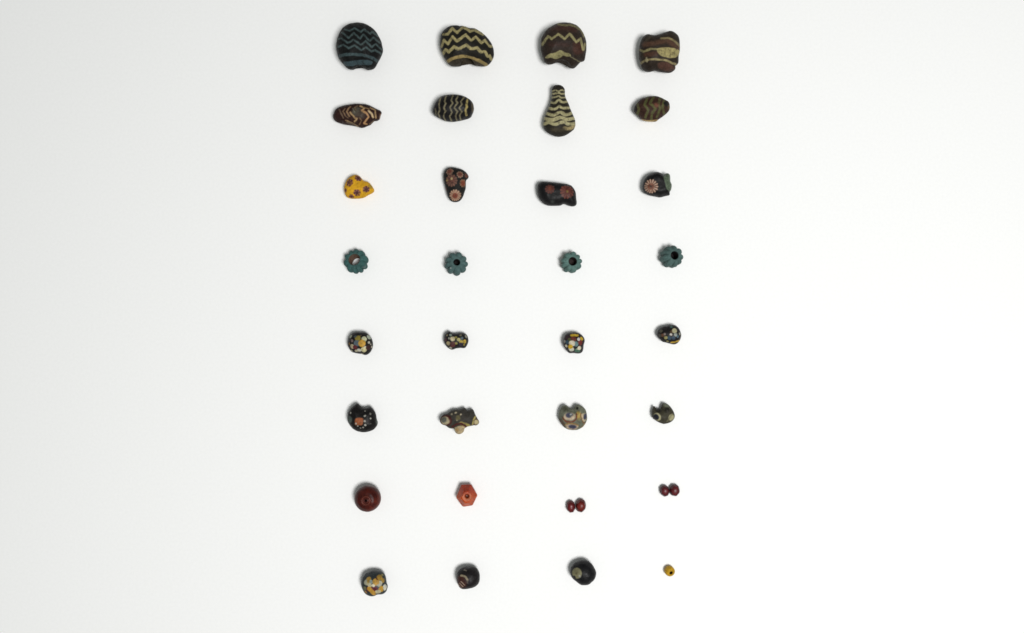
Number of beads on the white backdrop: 34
